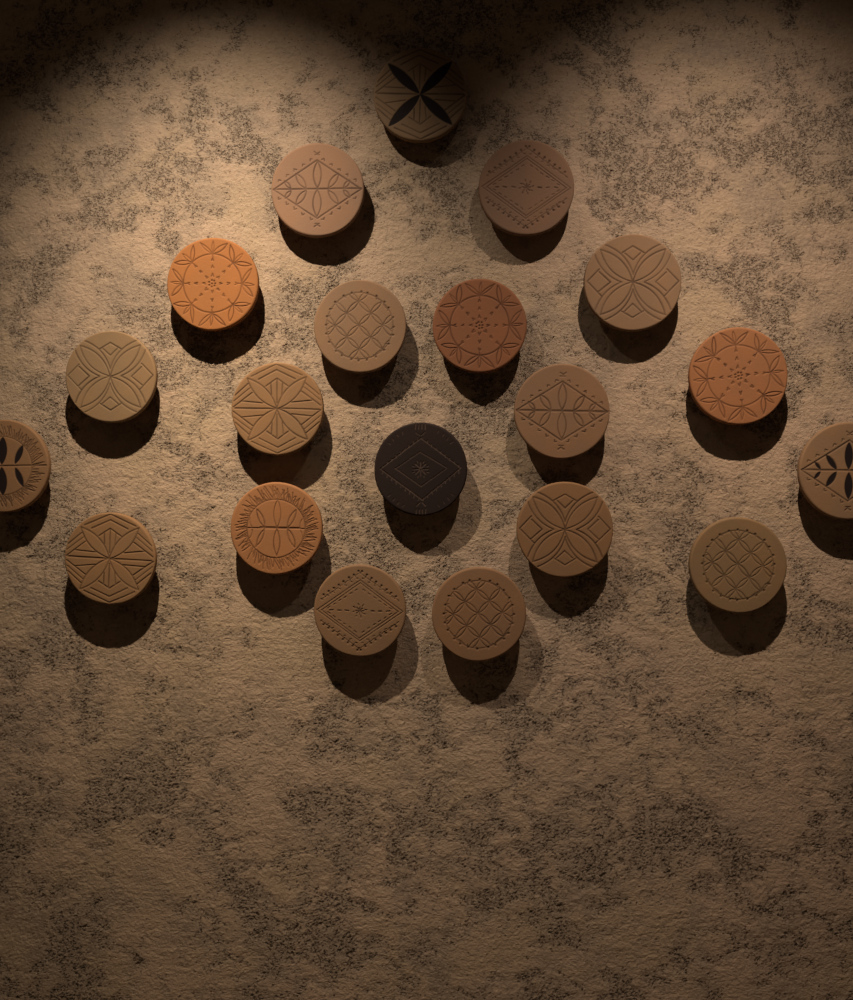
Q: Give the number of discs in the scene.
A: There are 20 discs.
